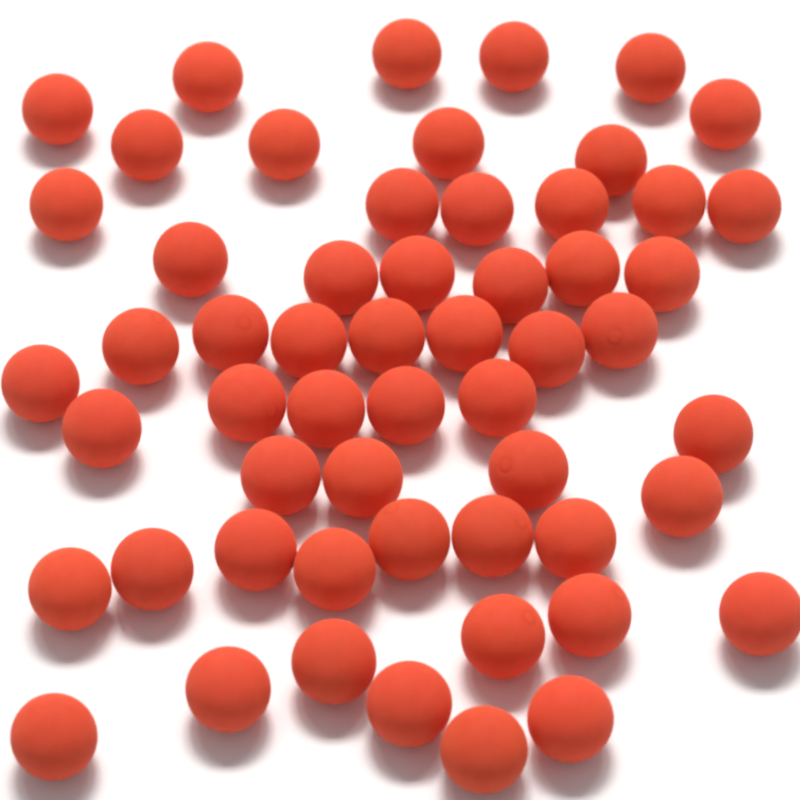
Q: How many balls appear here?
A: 56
